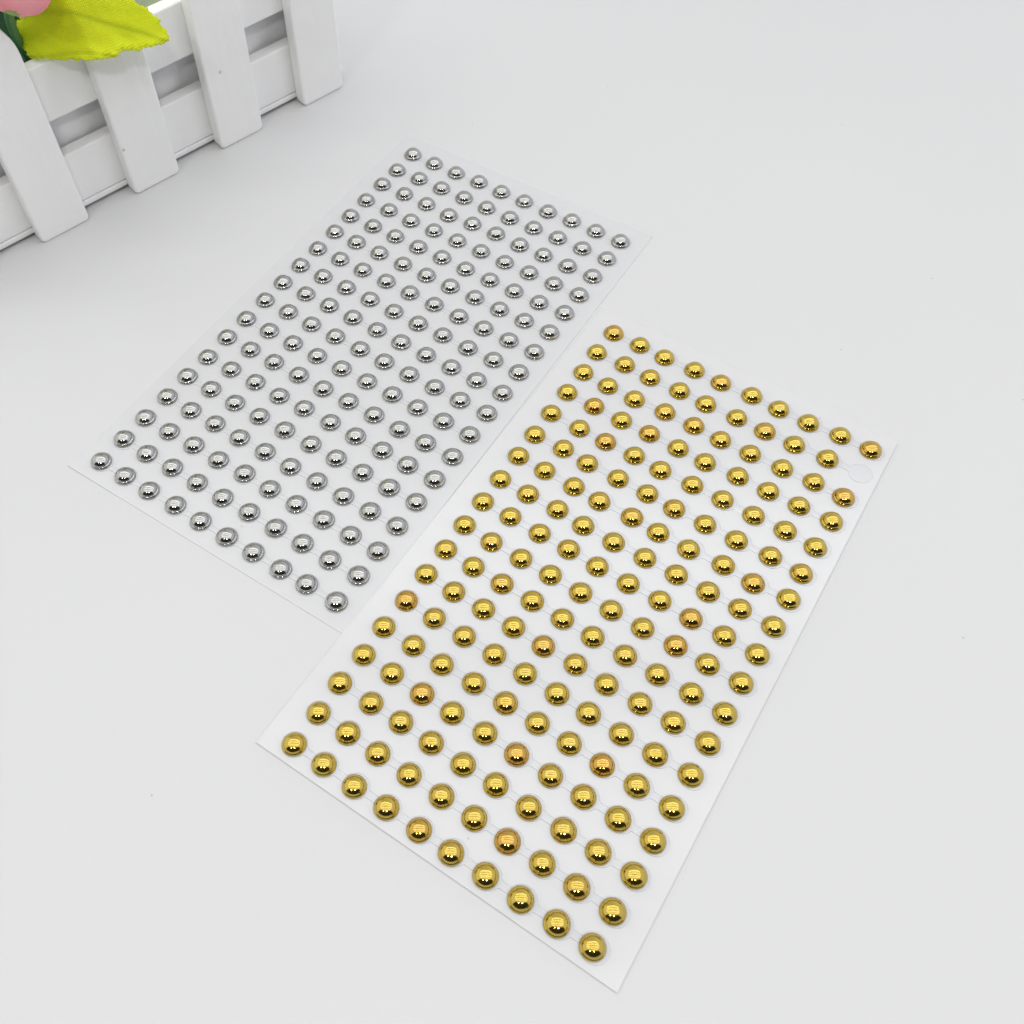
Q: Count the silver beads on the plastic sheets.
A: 180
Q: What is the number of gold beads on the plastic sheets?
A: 179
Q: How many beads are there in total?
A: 359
